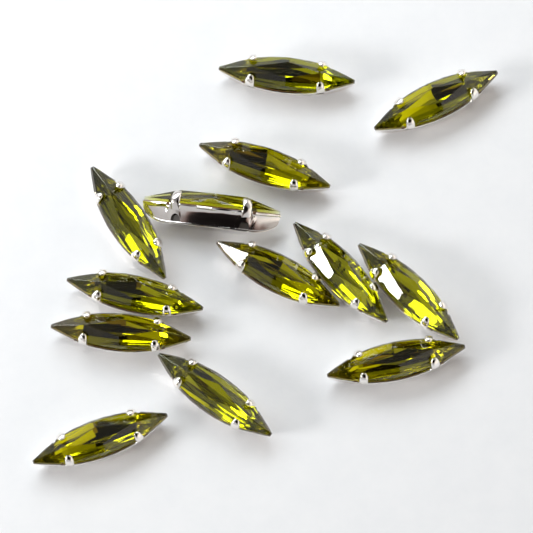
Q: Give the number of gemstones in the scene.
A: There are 13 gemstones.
